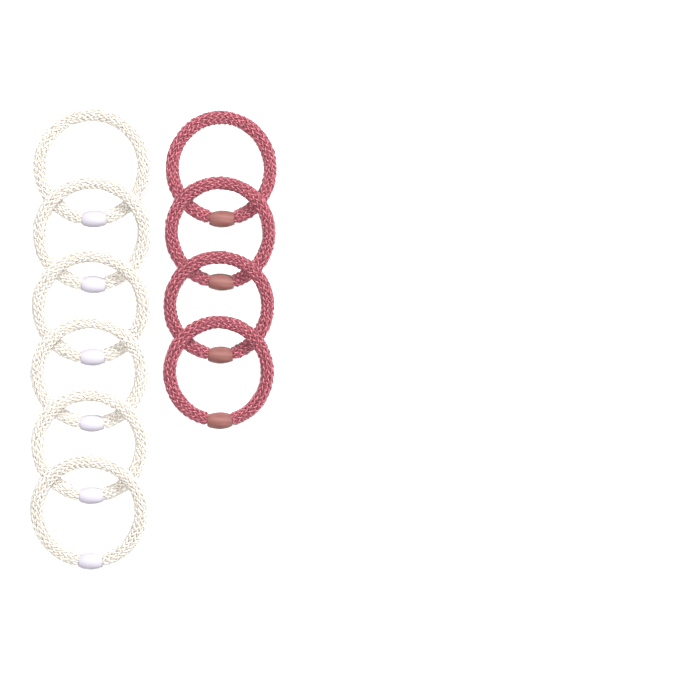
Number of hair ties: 10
